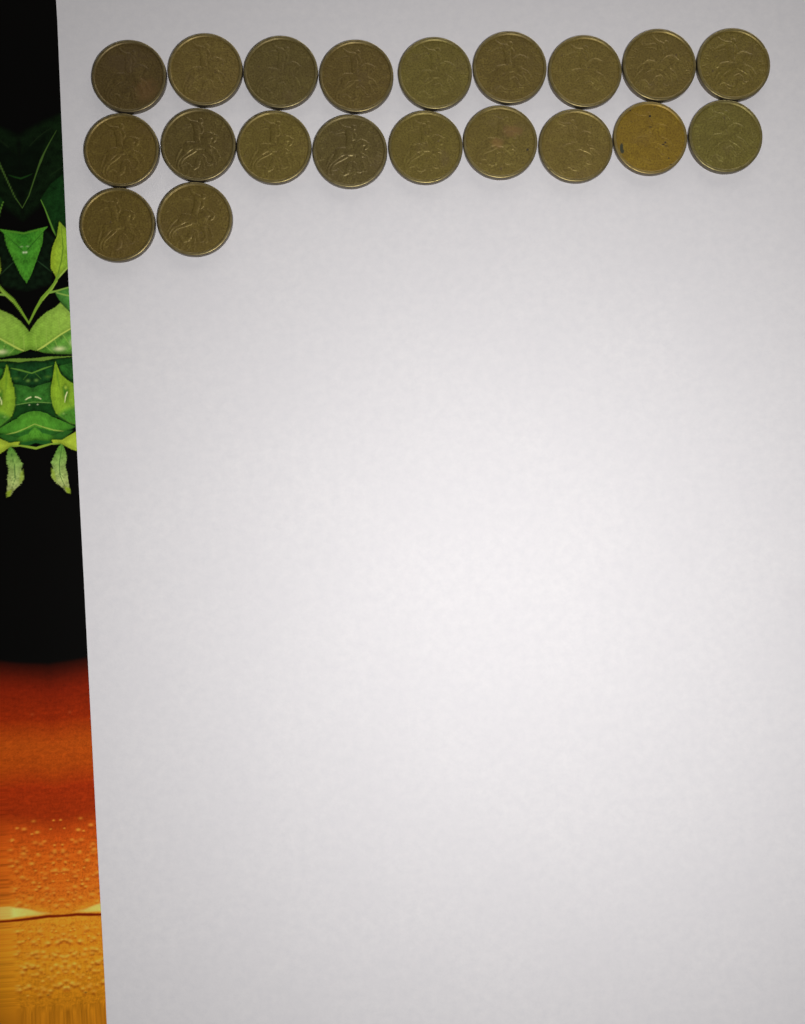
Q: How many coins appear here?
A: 20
